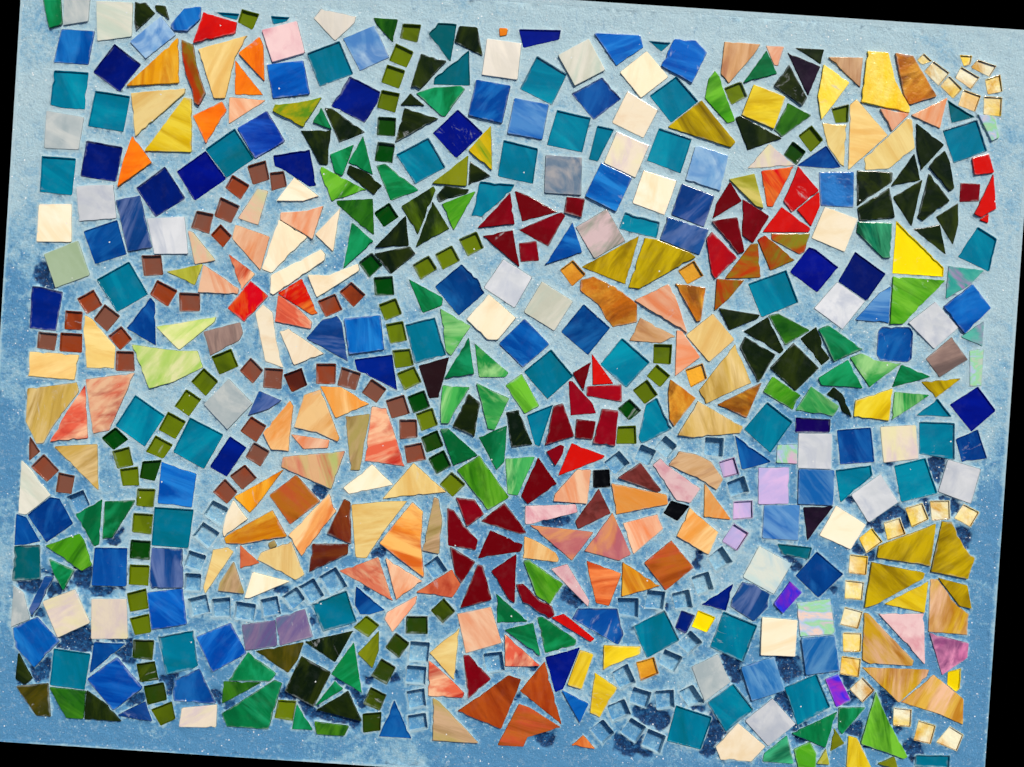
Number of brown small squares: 34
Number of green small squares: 58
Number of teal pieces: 48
